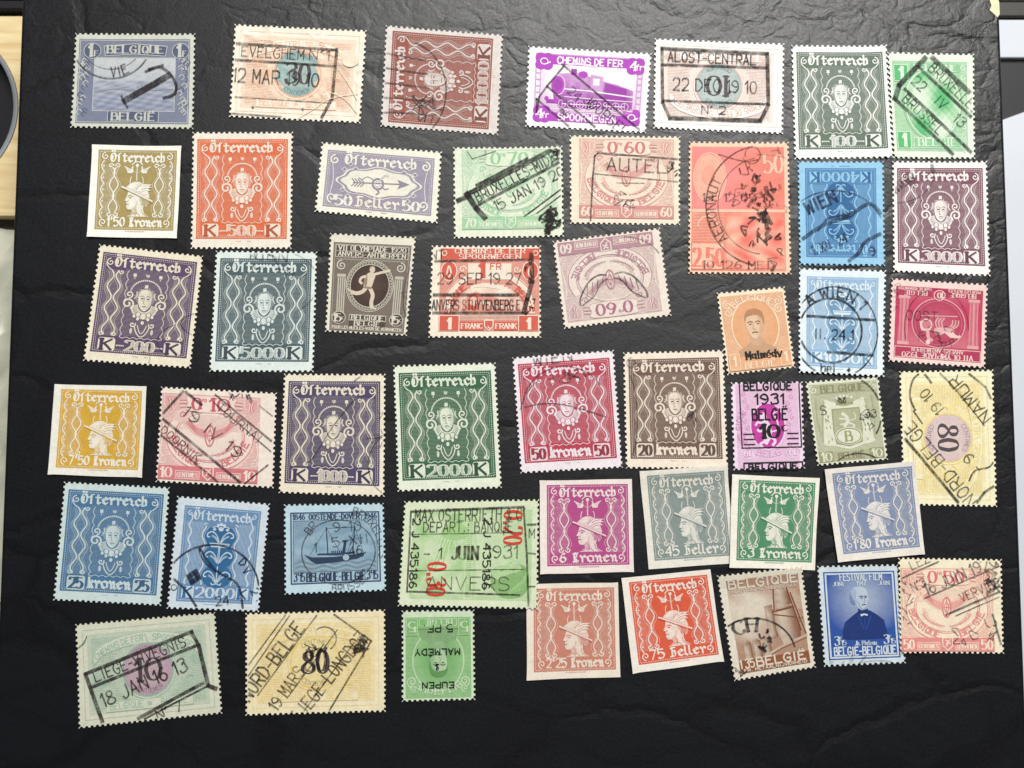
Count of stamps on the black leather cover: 48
